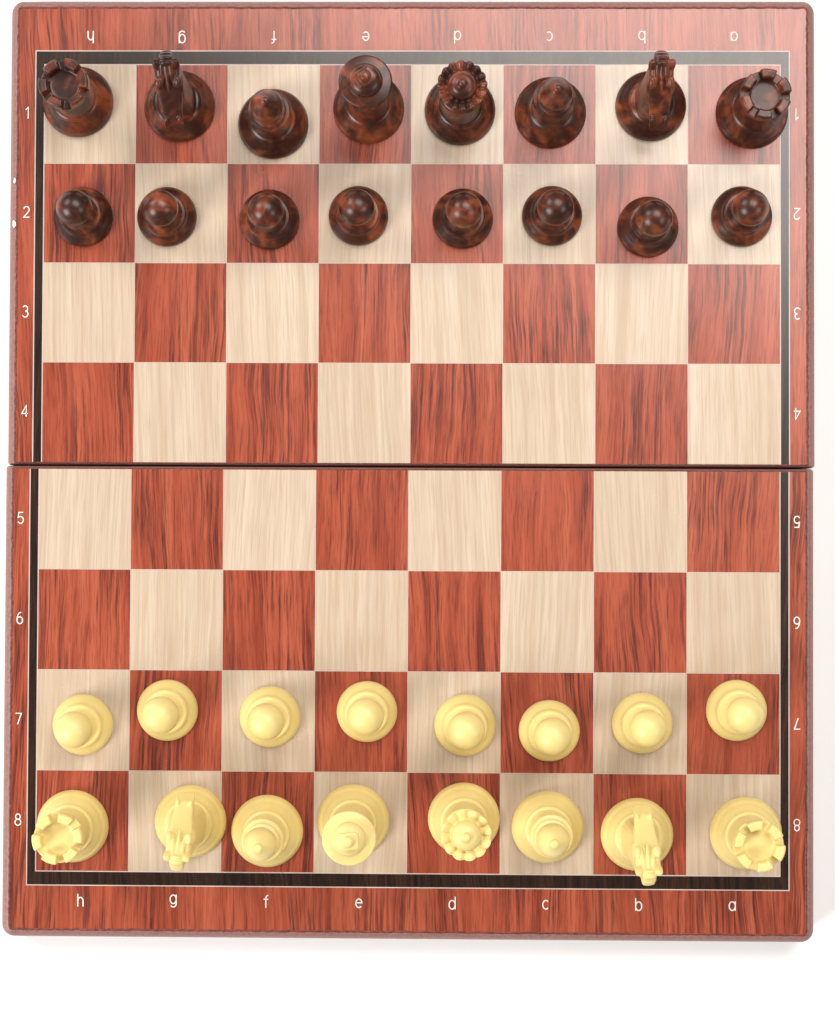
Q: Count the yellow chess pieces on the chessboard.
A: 16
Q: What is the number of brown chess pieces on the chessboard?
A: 16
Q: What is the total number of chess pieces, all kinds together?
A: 32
